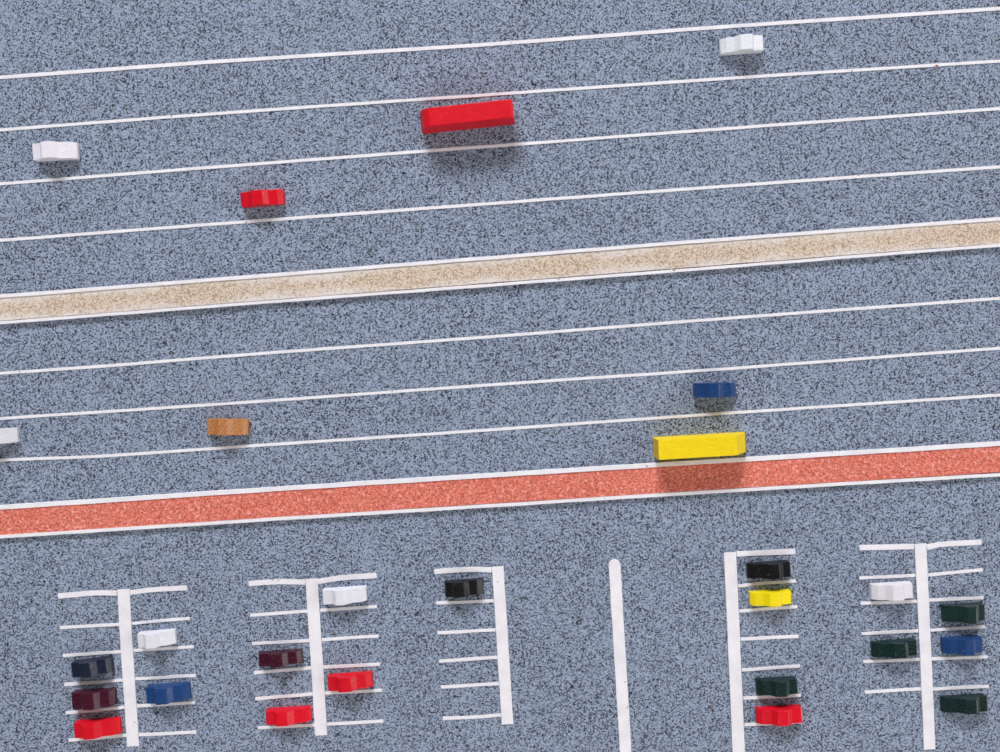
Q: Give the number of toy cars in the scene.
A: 25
